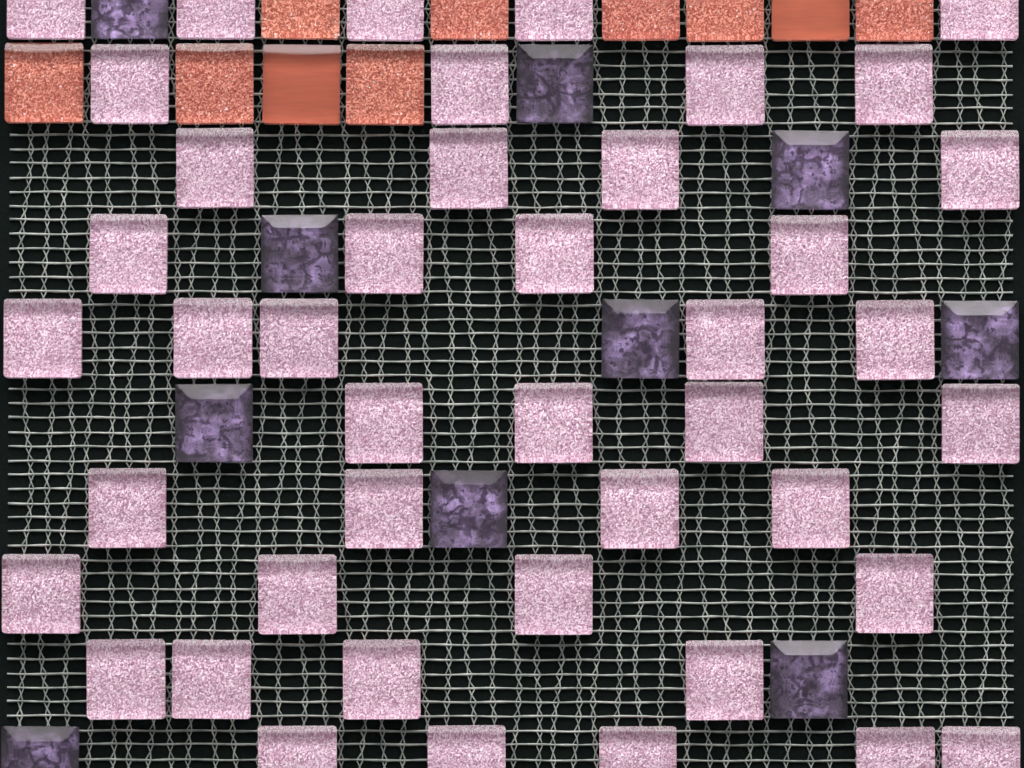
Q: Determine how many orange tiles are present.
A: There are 10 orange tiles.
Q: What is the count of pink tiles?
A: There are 43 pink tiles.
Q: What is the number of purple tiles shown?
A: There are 10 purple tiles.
